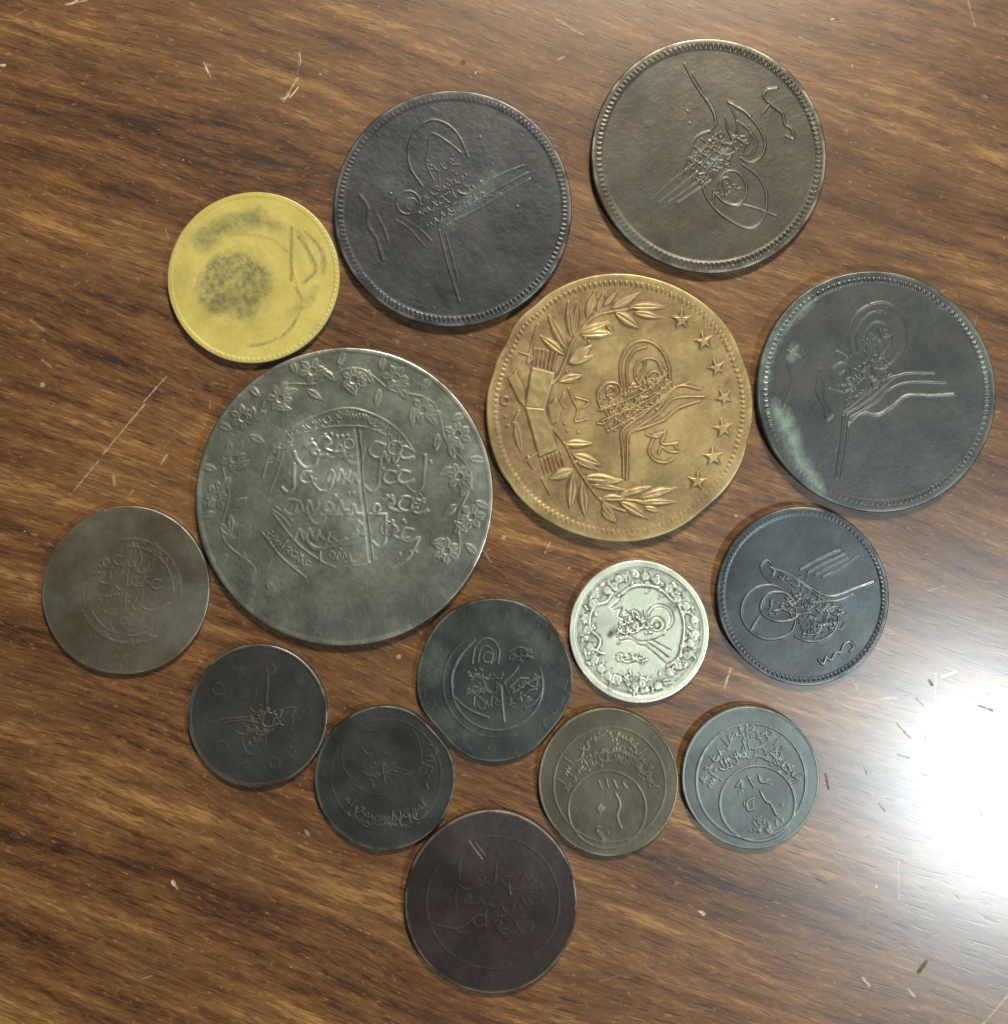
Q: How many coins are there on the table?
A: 15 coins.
